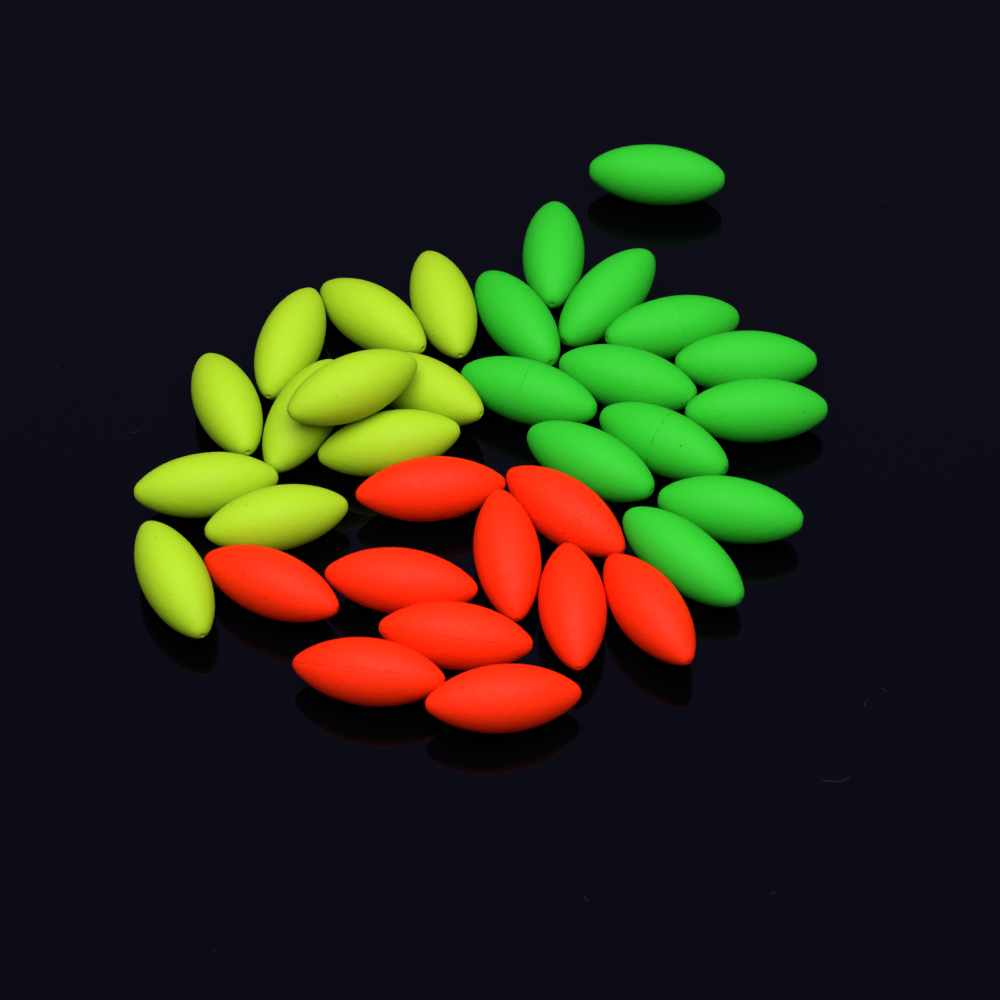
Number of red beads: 10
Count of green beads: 13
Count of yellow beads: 11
